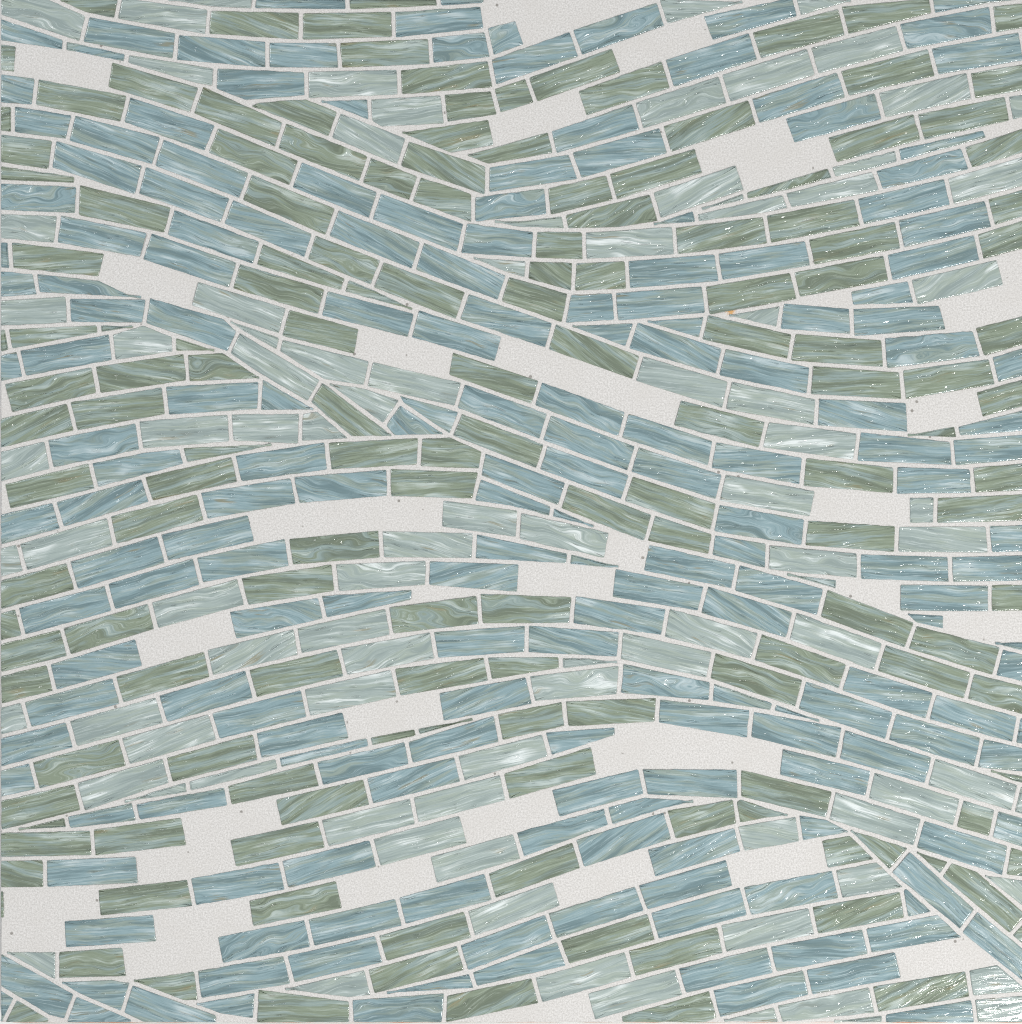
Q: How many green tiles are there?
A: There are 155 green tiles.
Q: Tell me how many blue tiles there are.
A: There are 193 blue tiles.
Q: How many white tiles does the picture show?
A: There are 90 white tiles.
